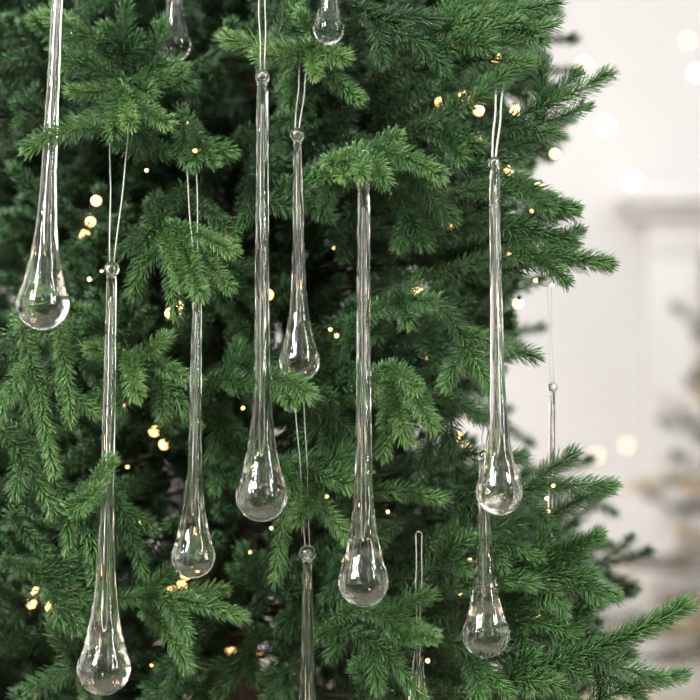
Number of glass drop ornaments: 13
